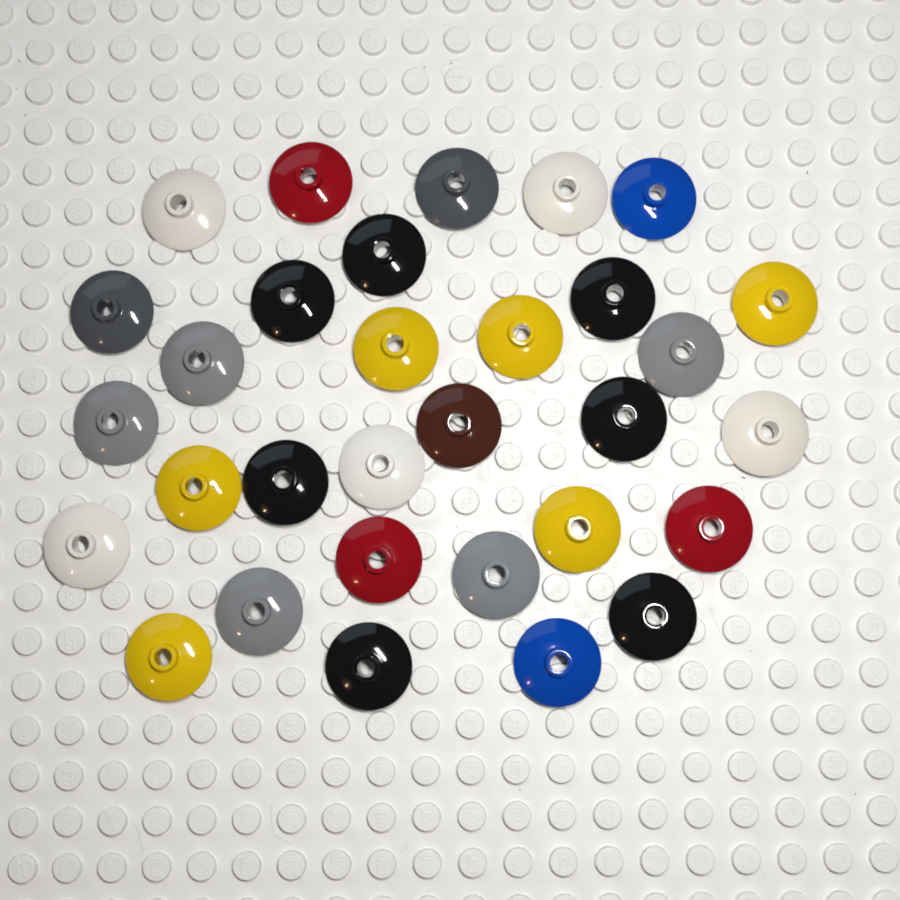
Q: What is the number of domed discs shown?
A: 31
